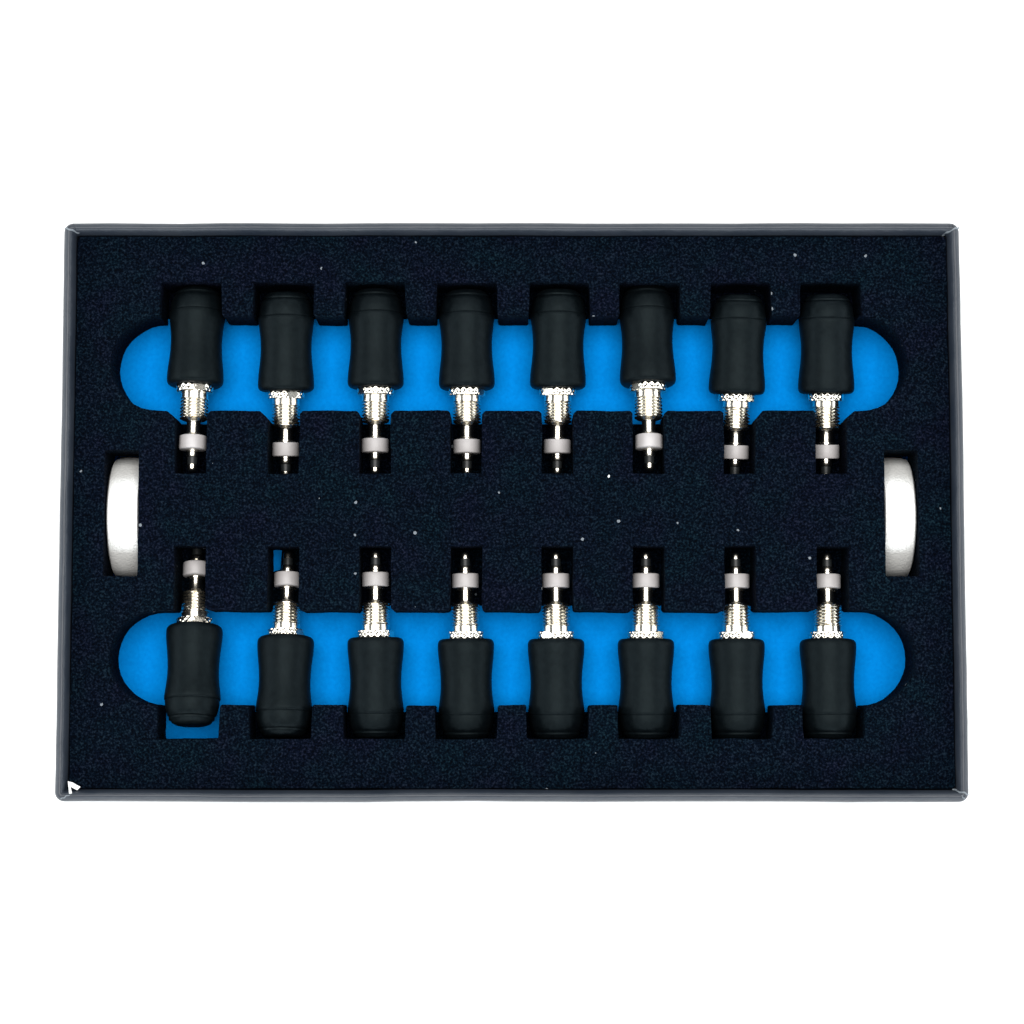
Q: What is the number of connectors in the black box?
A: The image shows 16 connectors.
